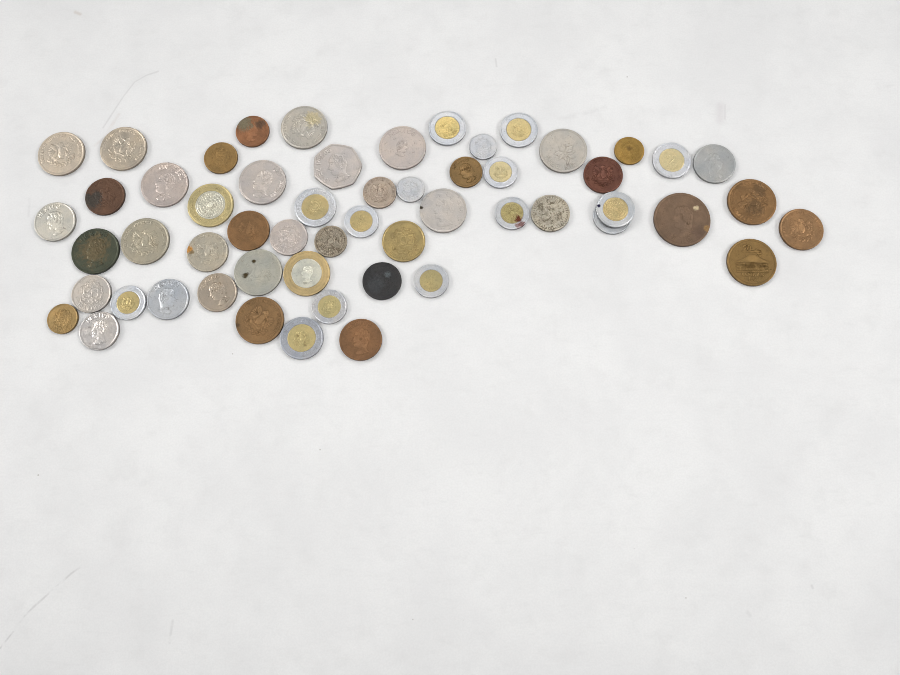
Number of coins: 56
